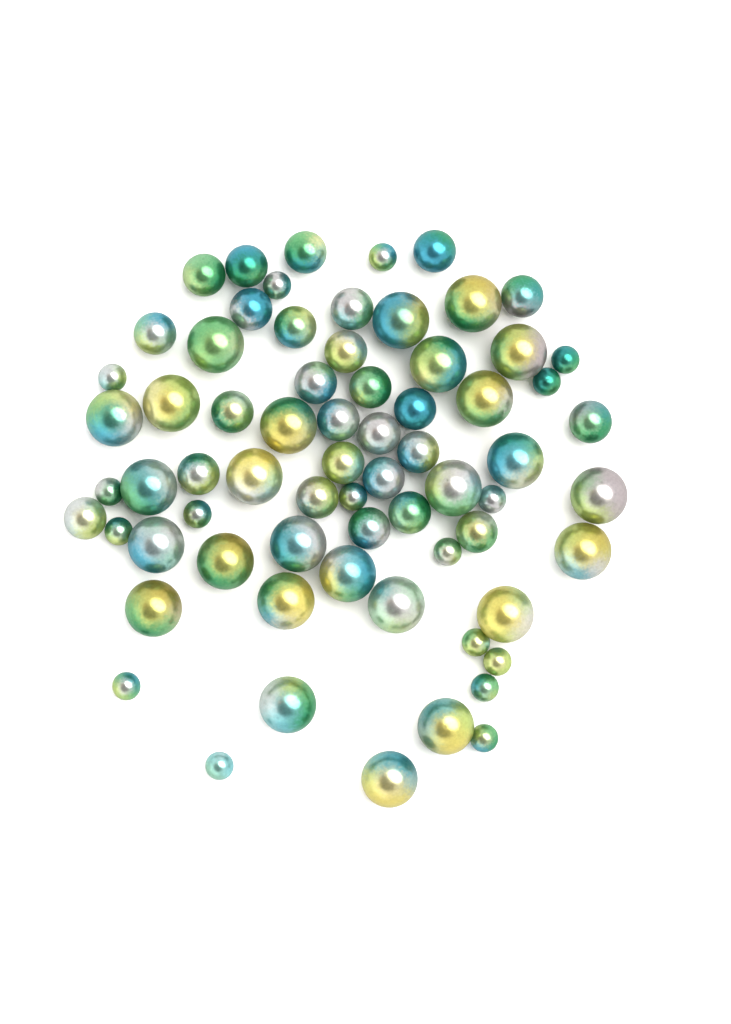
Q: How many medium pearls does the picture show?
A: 26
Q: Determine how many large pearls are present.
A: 26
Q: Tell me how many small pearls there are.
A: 17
